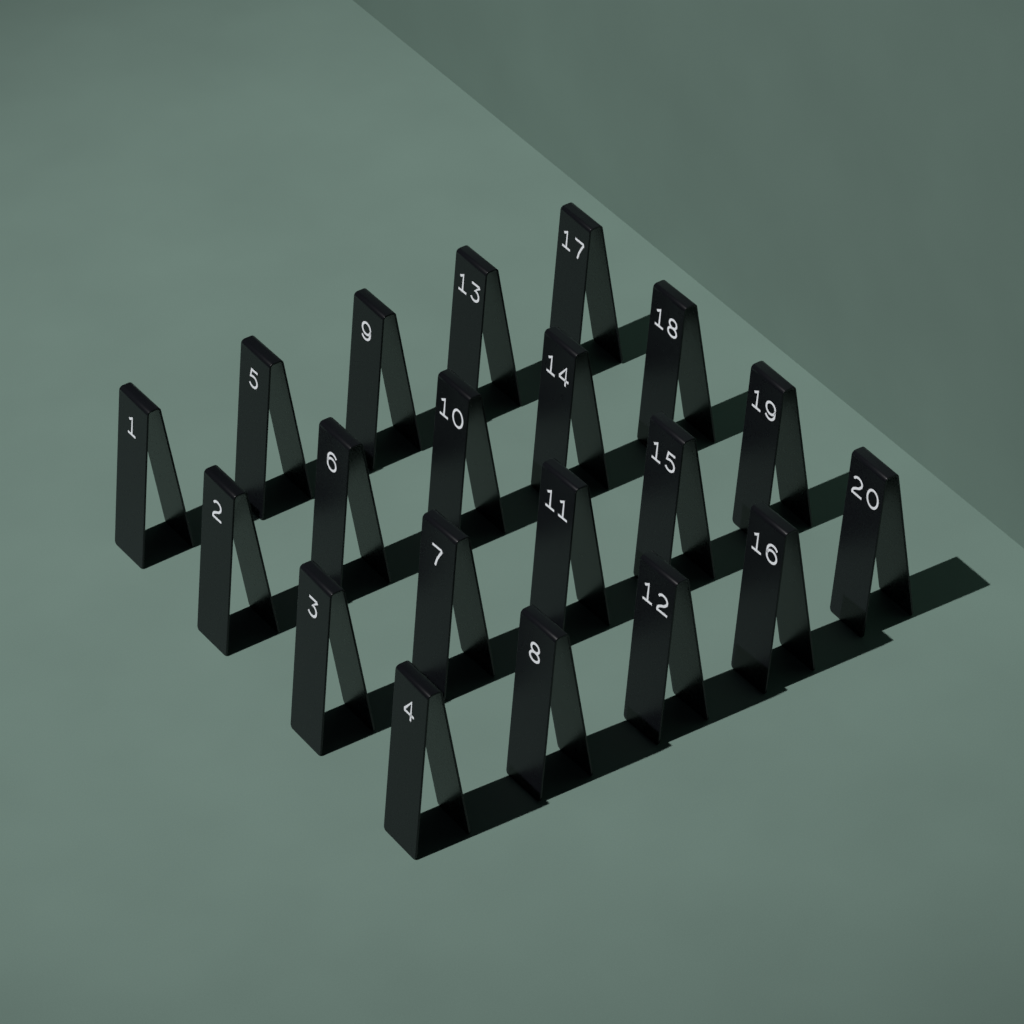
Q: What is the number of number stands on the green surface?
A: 20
